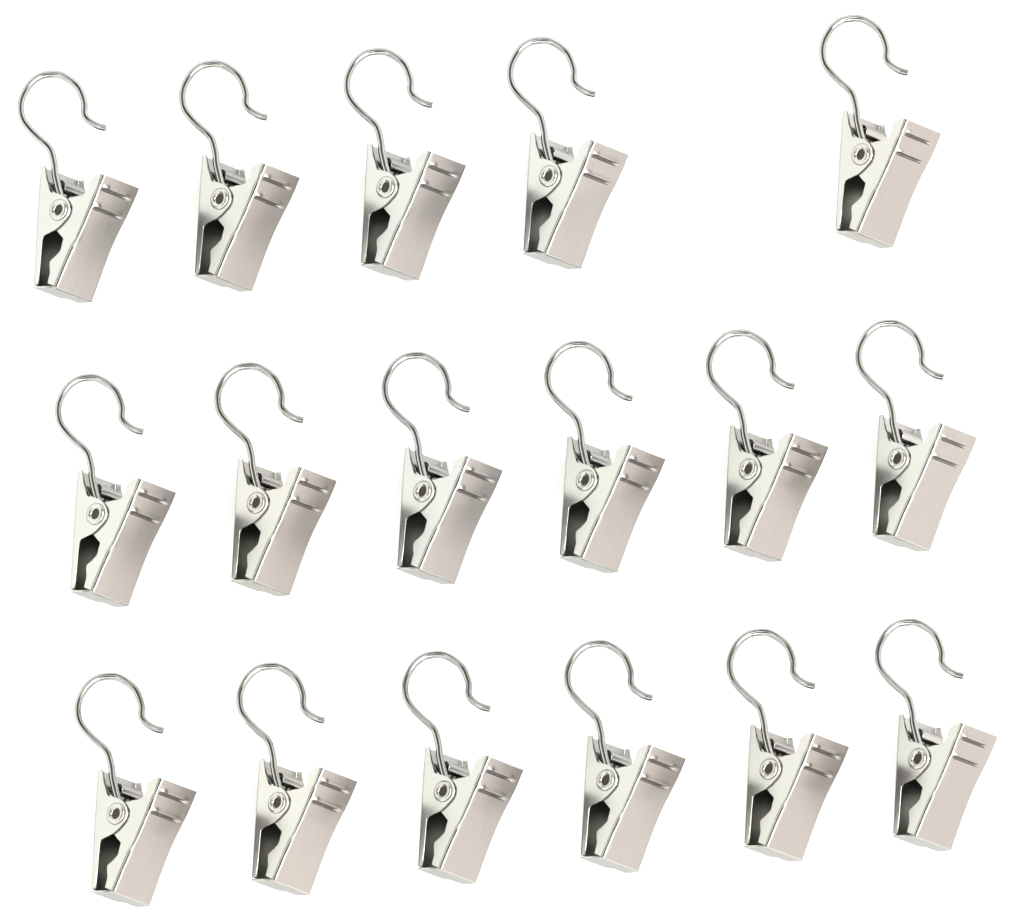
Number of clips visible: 17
